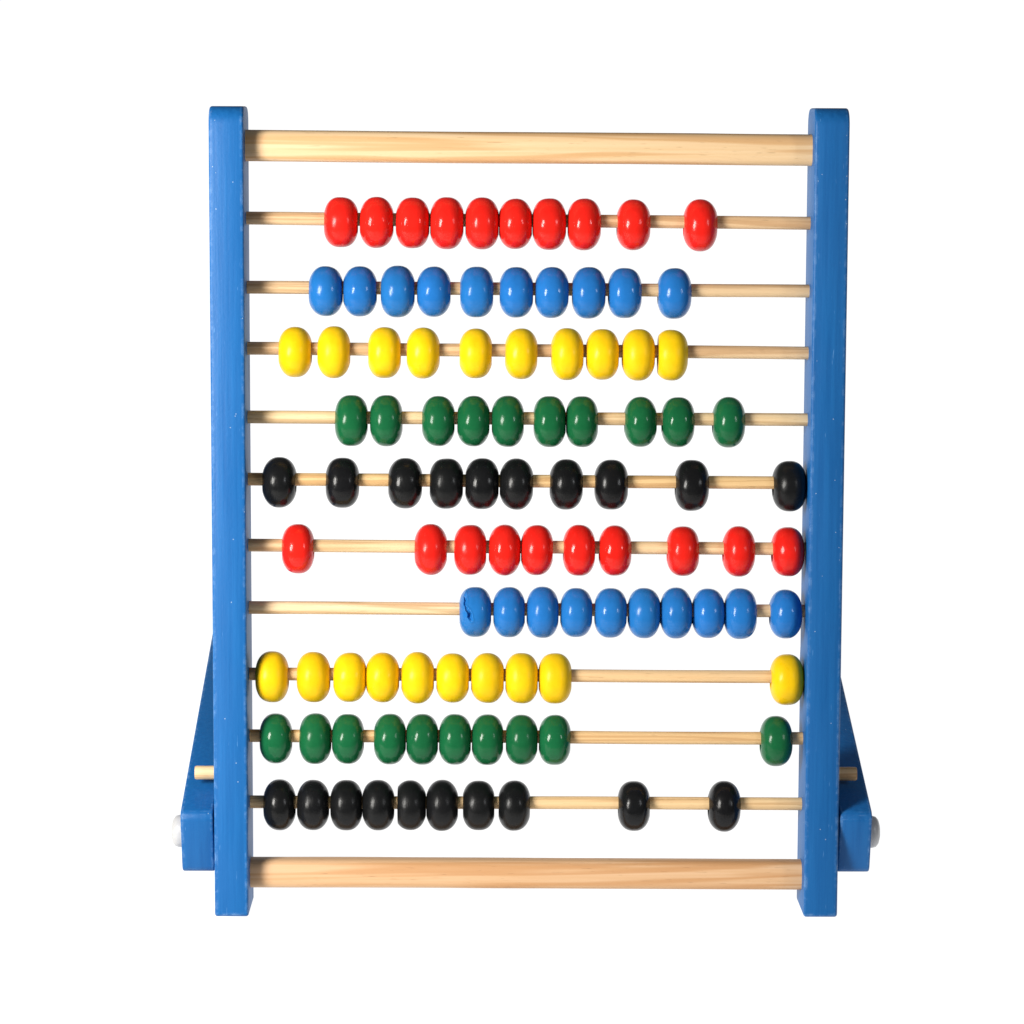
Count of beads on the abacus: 100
